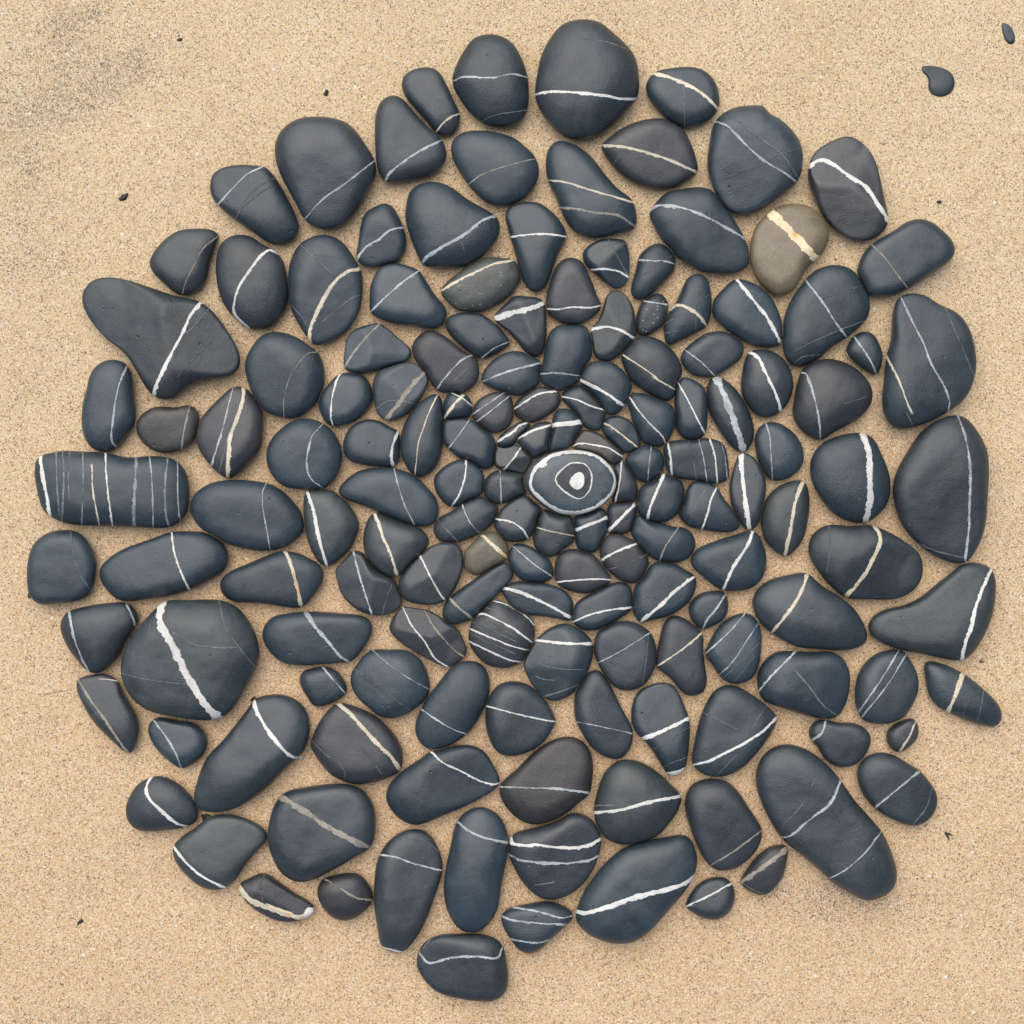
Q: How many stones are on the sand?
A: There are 156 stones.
